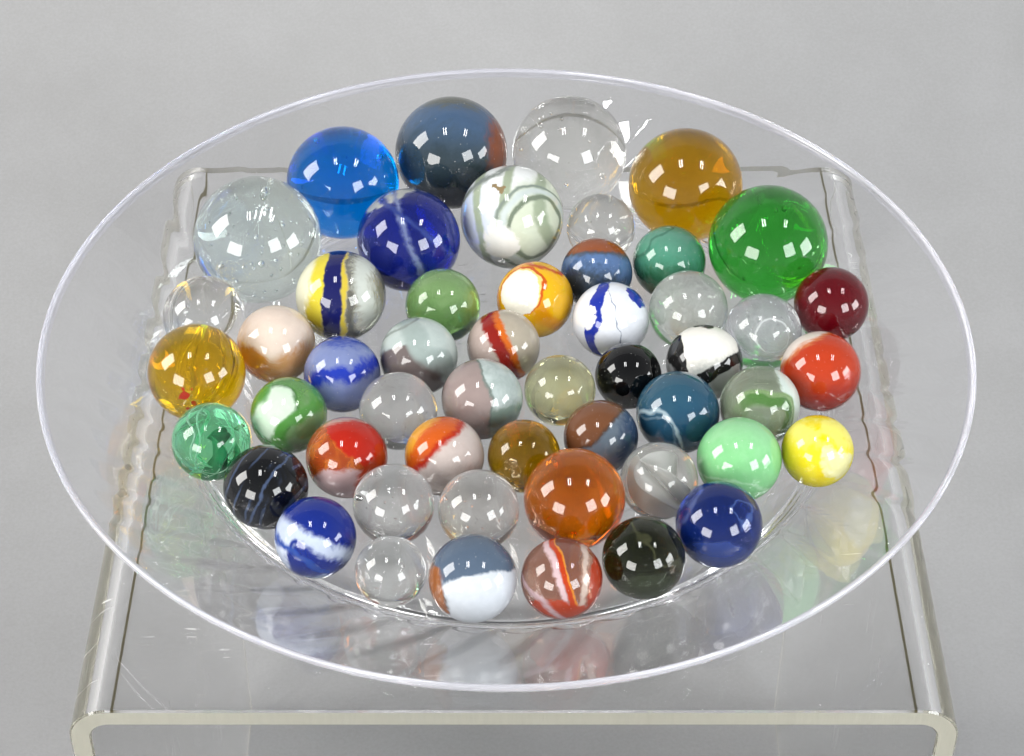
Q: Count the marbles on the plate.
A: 51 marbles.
